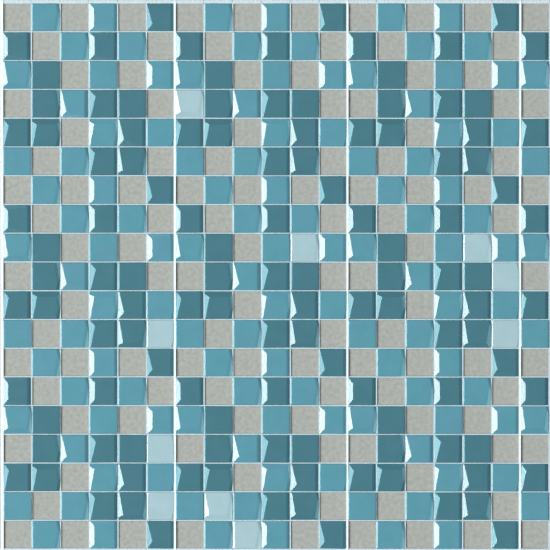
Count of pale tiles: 10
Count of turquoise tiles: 120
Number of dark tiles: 117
